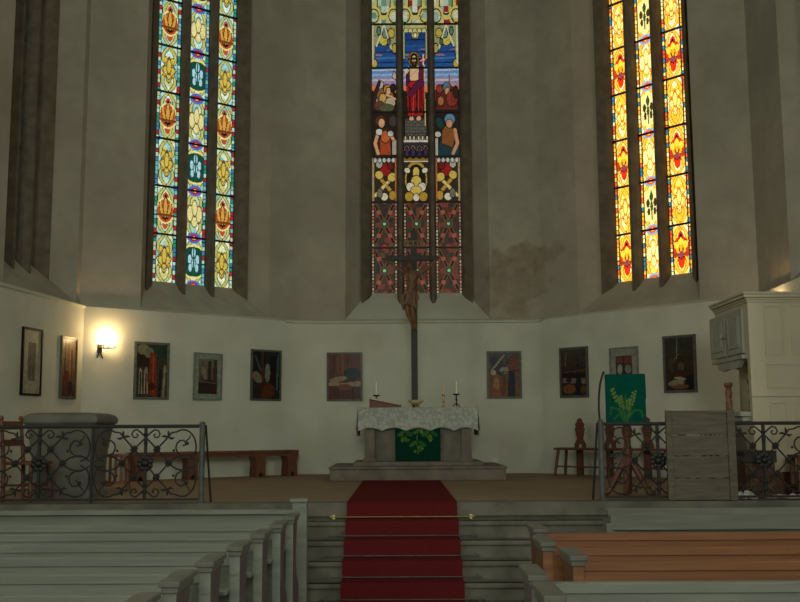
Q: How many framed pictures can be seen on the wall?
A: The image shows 10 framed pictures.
